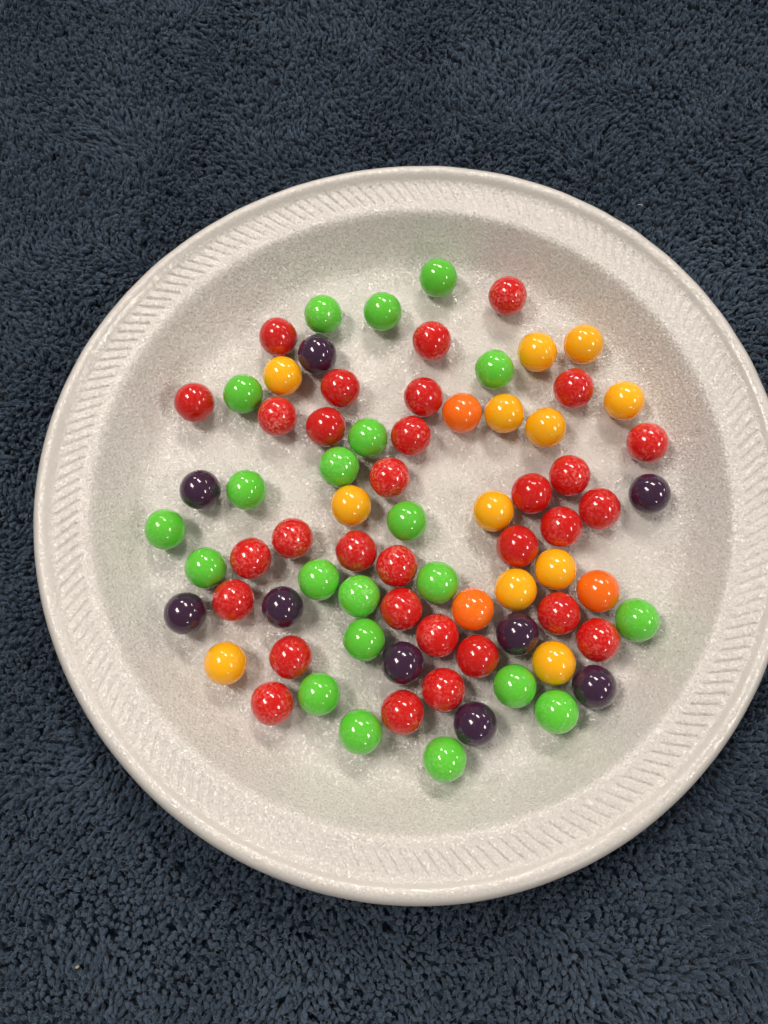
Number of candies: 76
